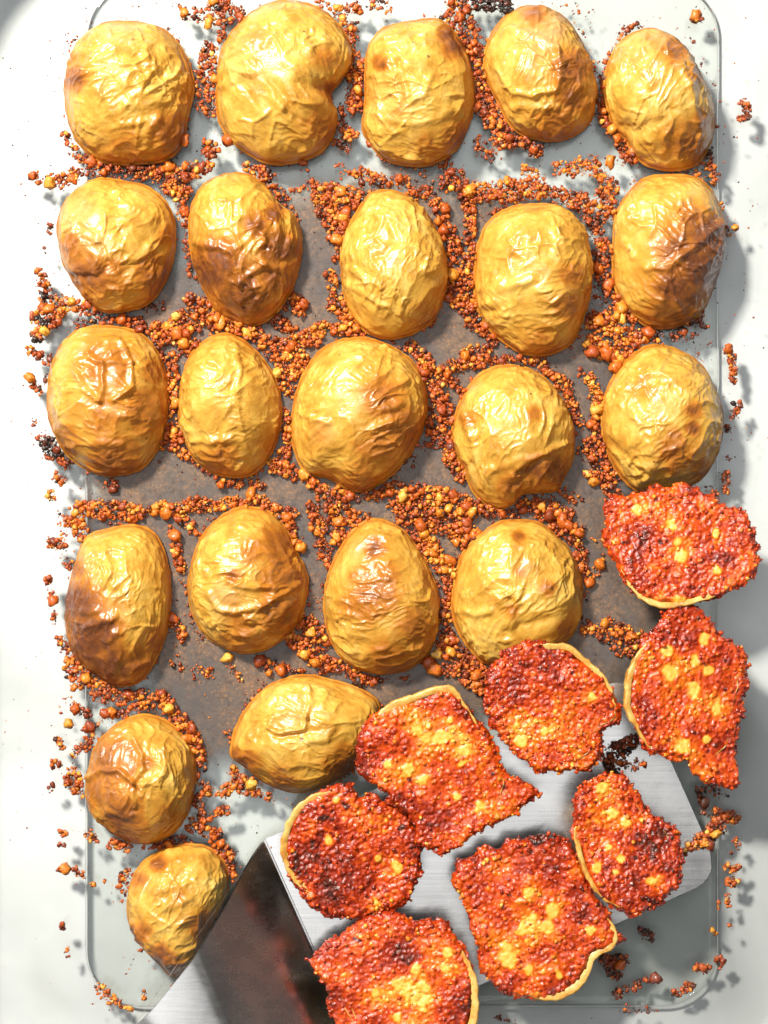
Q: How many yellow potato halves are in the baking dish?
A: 22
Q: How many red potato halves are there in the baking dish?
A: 8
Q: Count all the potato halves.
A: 30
